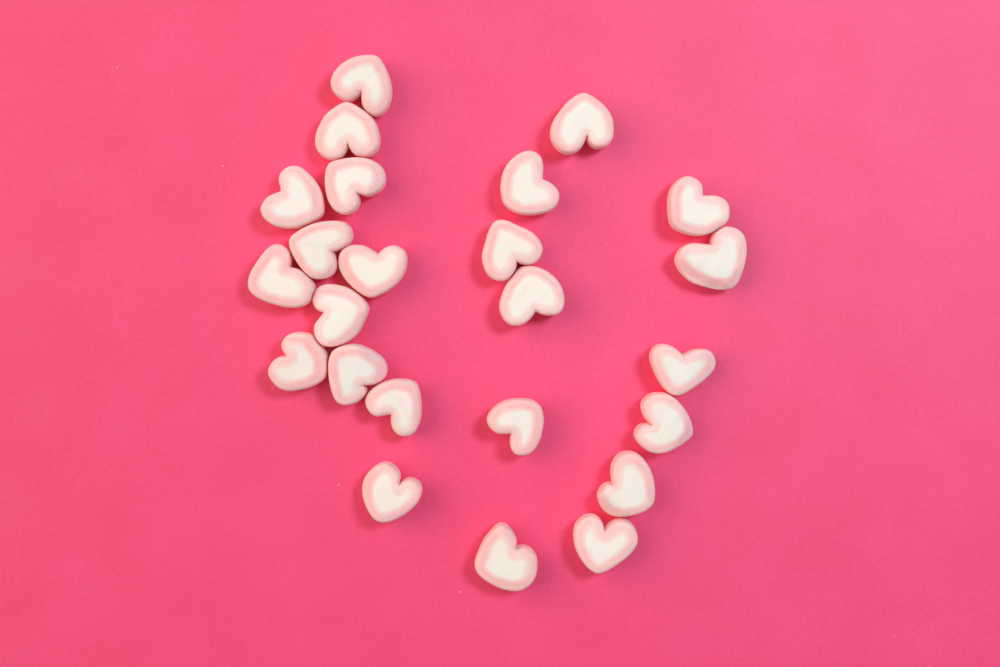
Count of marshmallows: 24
